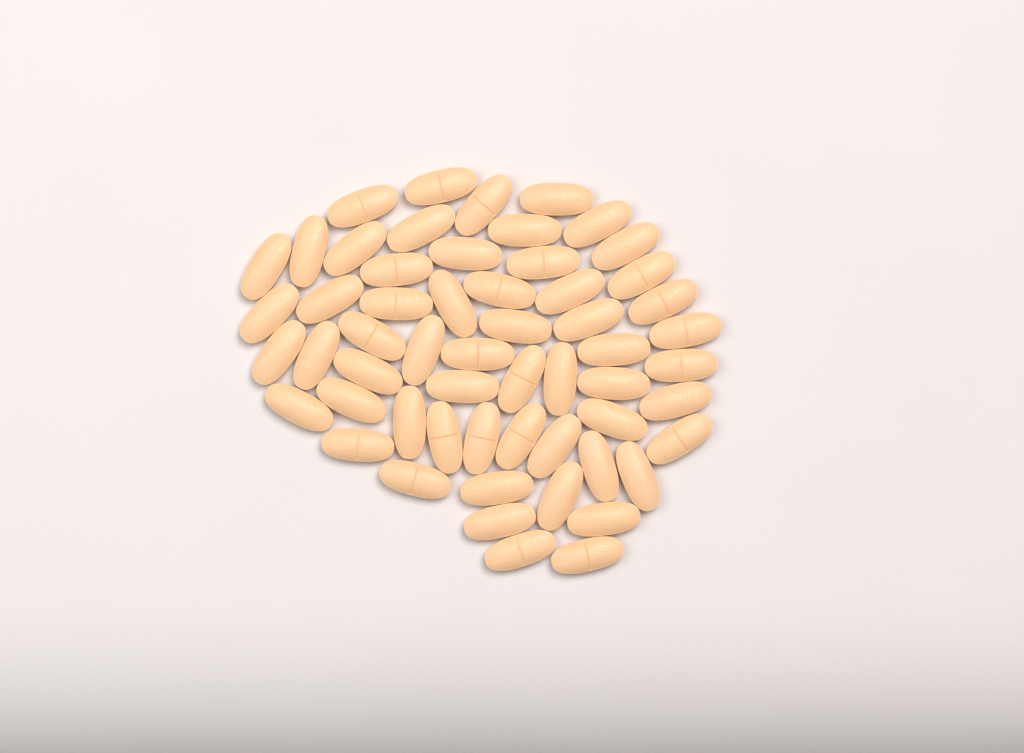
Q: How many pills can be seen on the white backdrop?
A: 57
